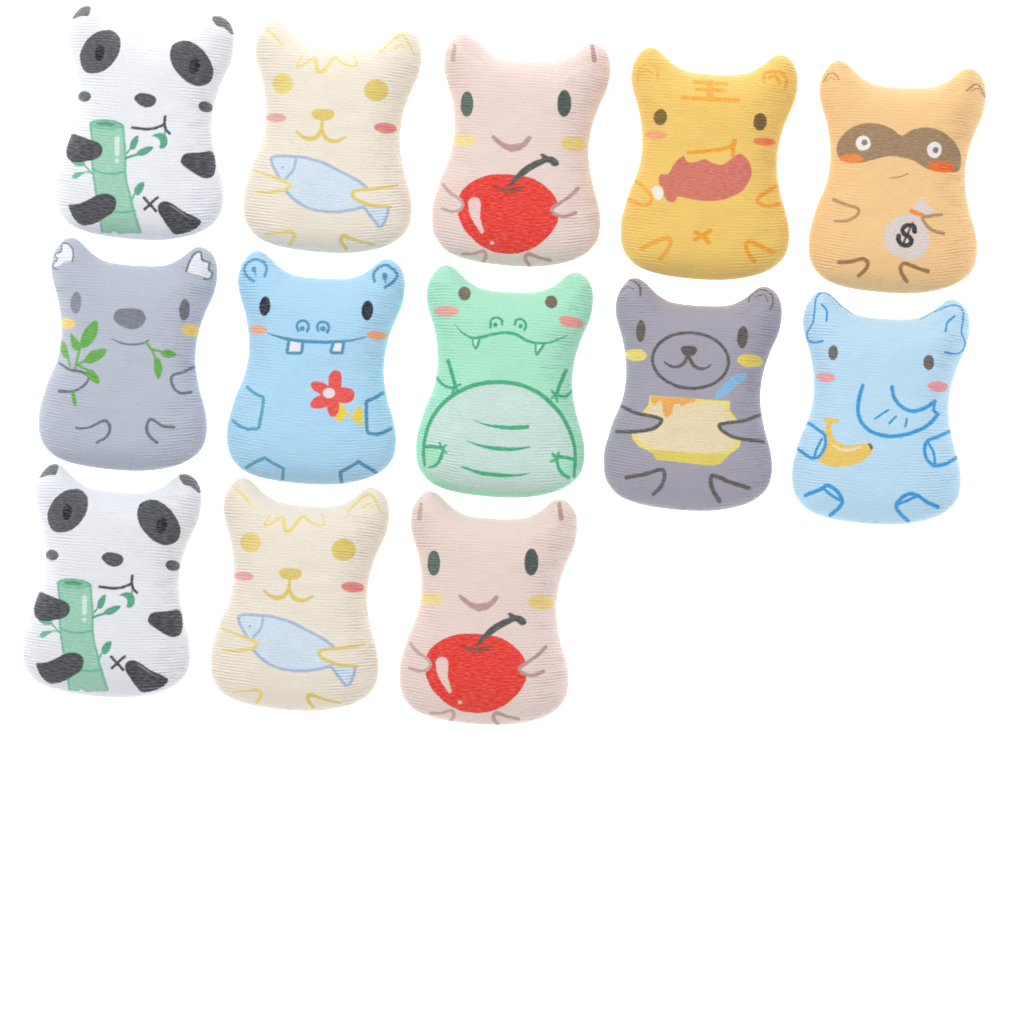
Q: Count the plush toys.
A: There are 13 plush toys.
